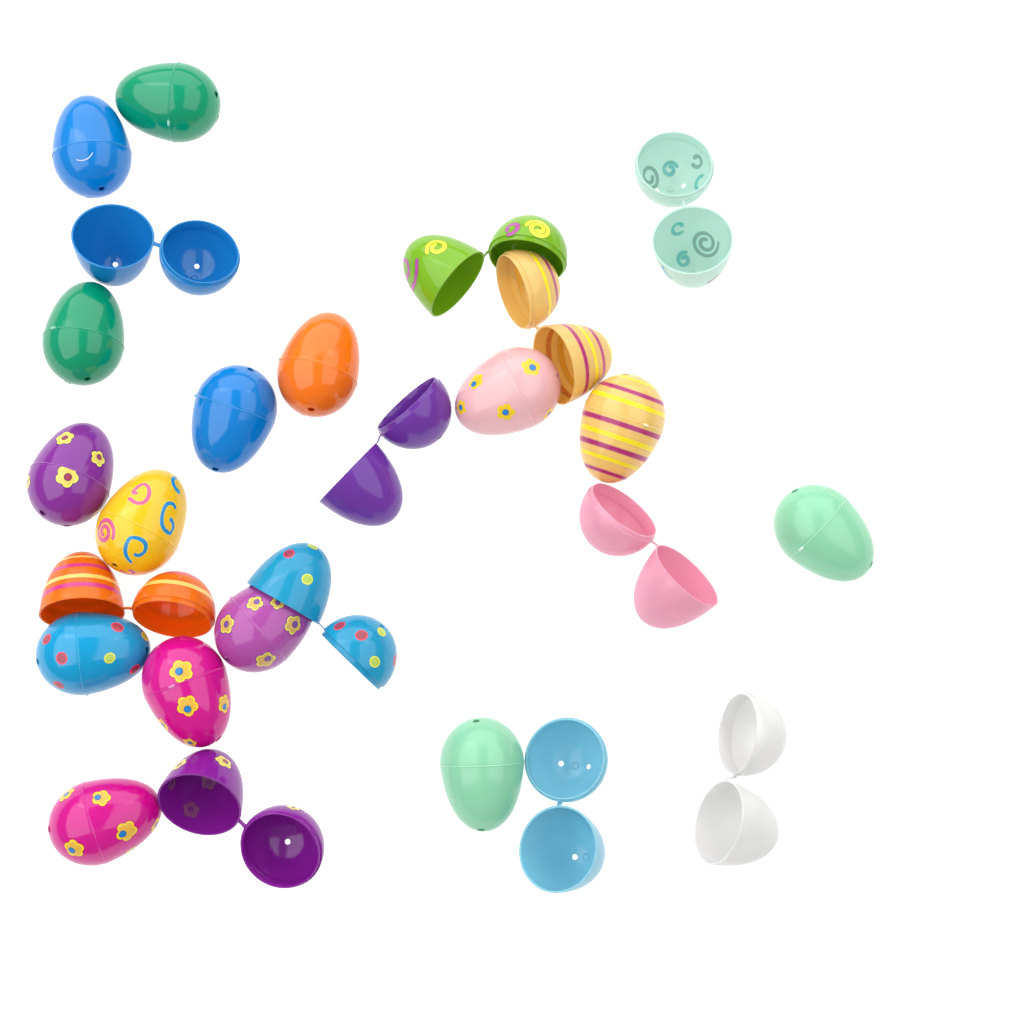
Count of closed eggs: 15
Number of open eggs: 11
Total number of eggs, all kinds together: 26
